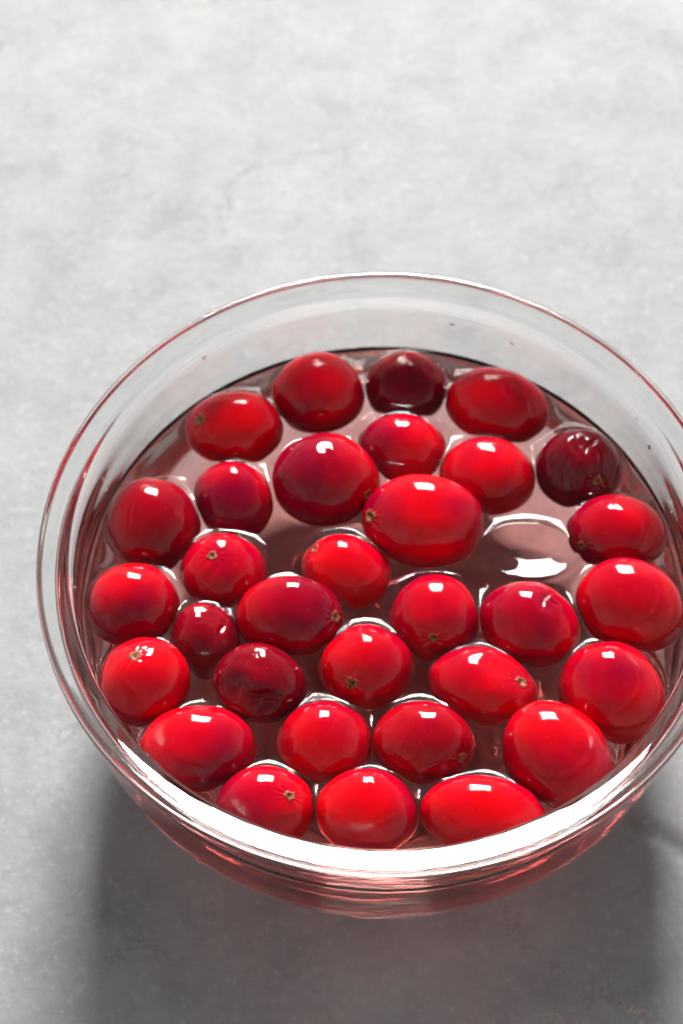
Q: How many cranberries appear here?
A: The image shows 32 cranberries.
